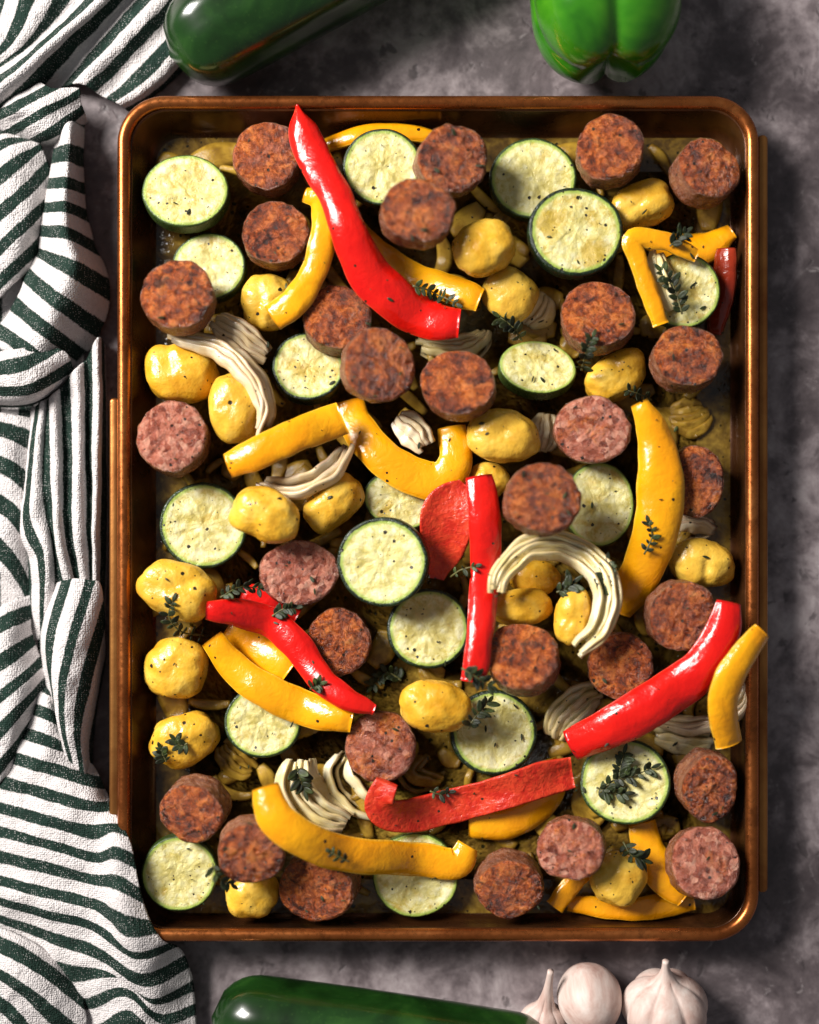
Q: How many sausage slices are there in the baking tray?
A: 29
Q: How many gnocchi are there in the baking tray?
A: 21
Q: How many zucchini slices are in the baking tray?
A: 18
